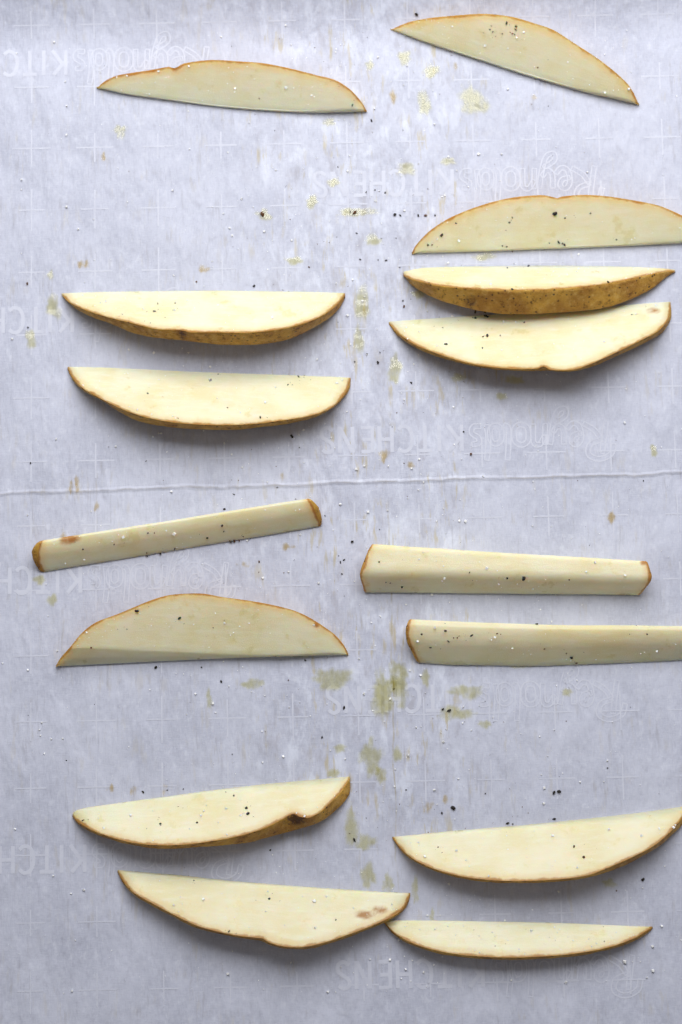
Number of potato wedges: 15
